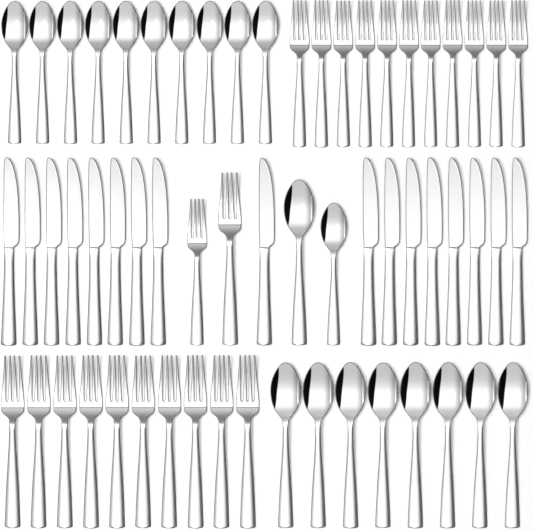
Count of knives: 17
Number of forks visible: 23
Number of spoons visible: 20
